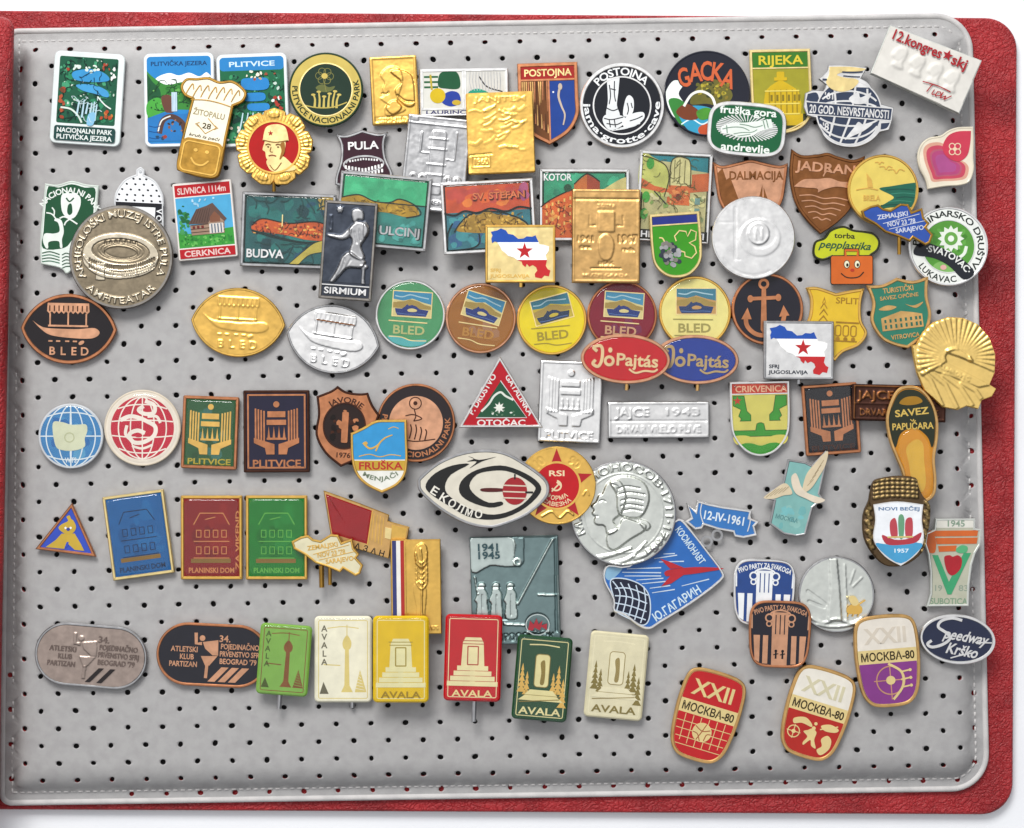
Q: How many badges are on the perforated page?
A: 98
